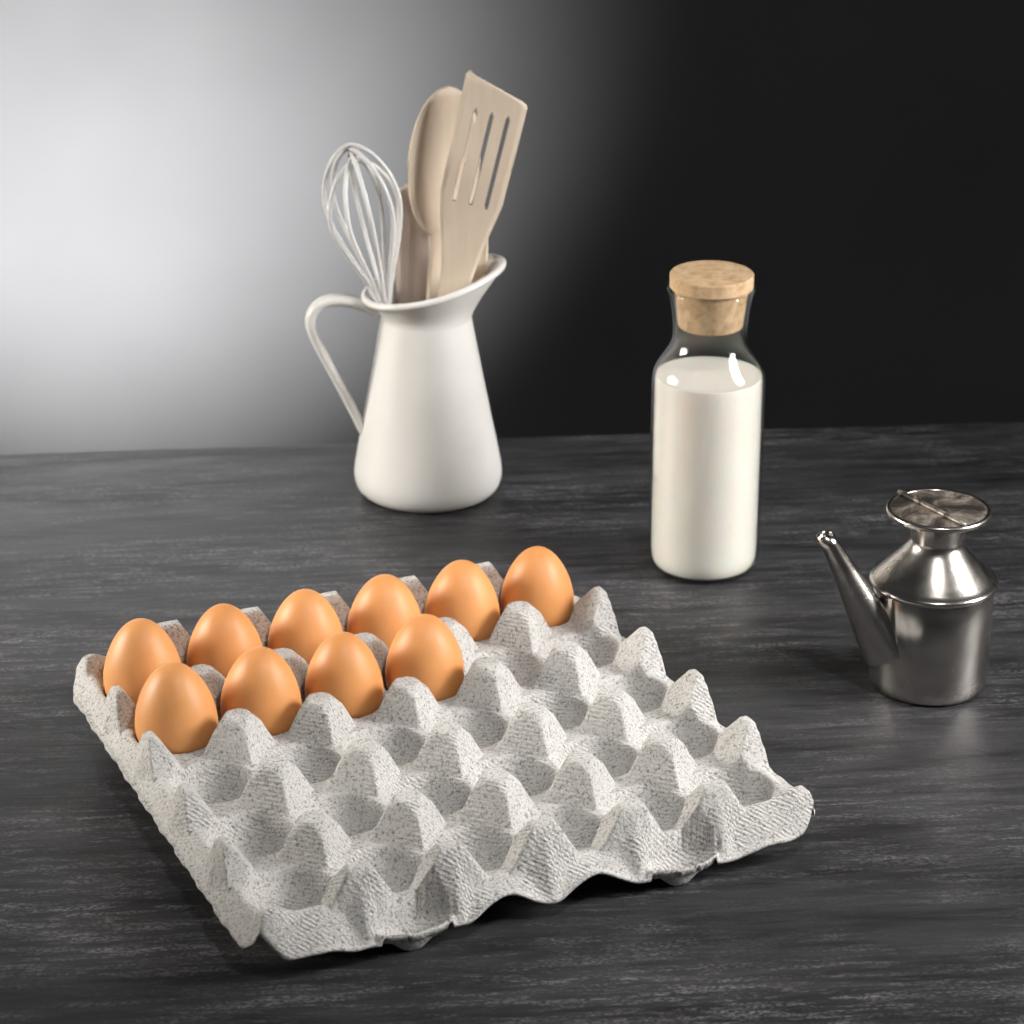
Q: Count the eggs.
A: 10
